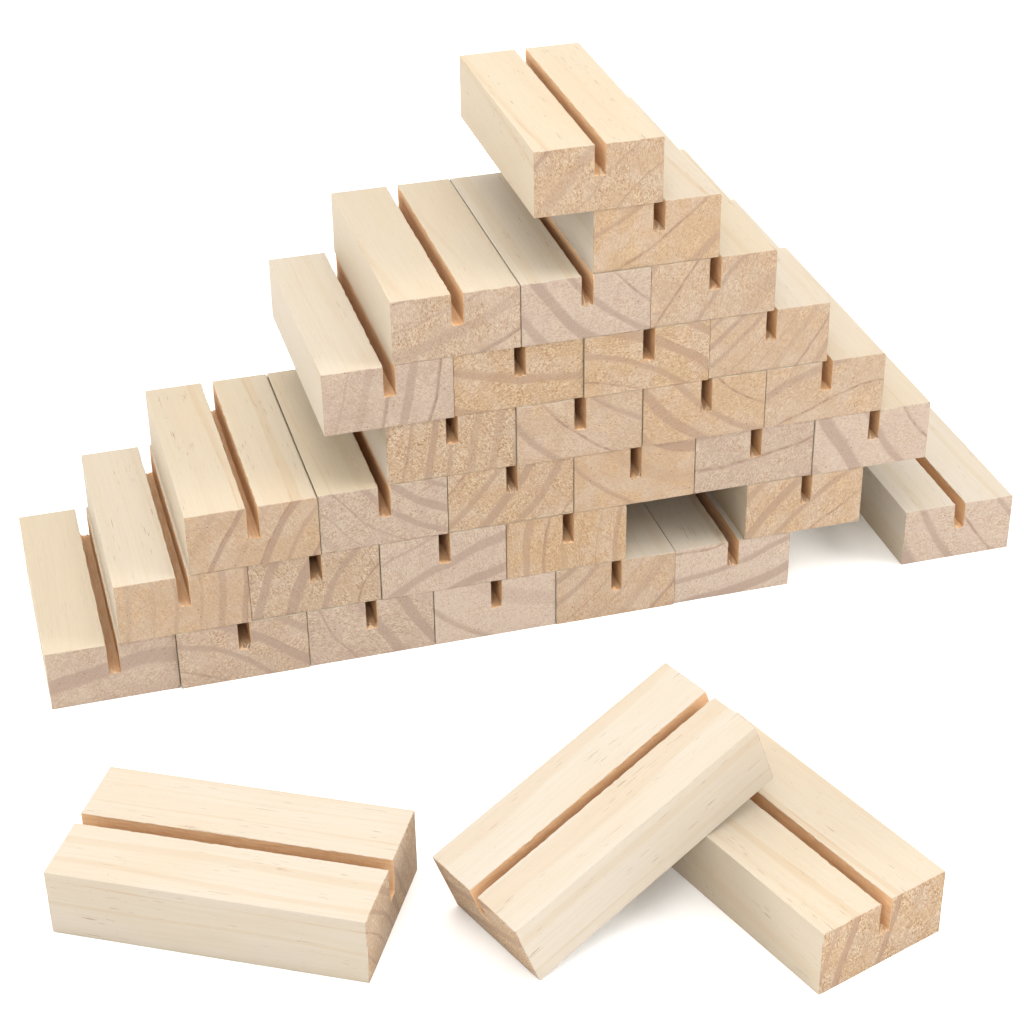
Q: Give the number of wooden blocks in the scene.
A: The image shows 34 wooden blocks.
